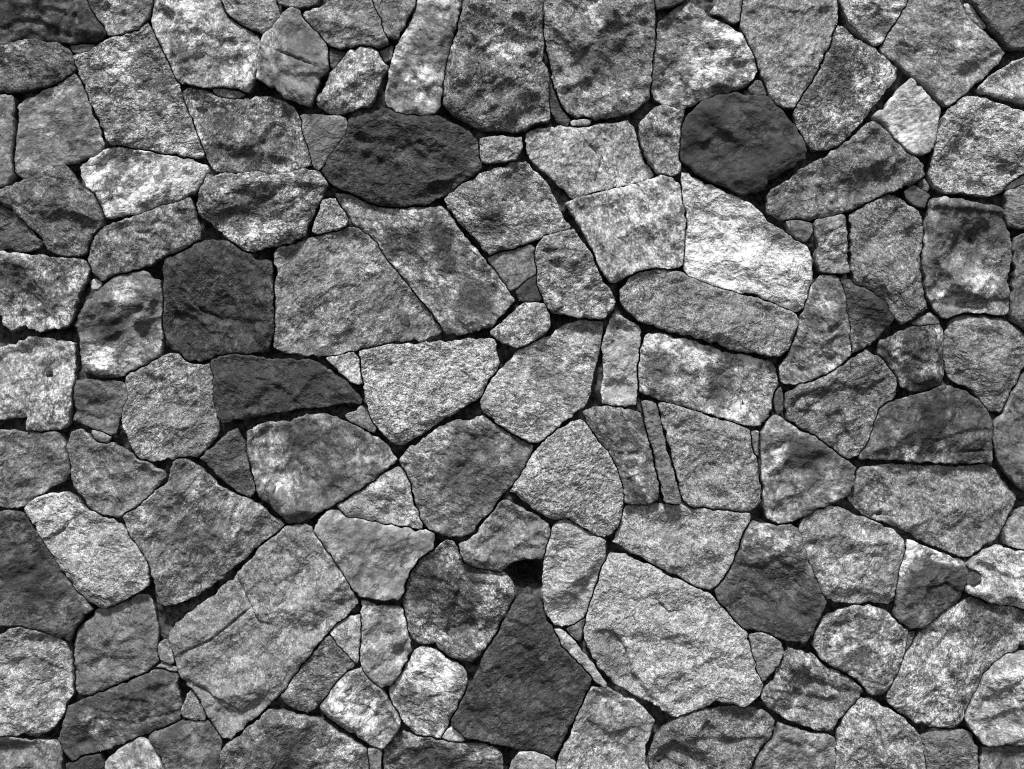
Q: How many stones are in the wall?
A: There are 155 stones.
